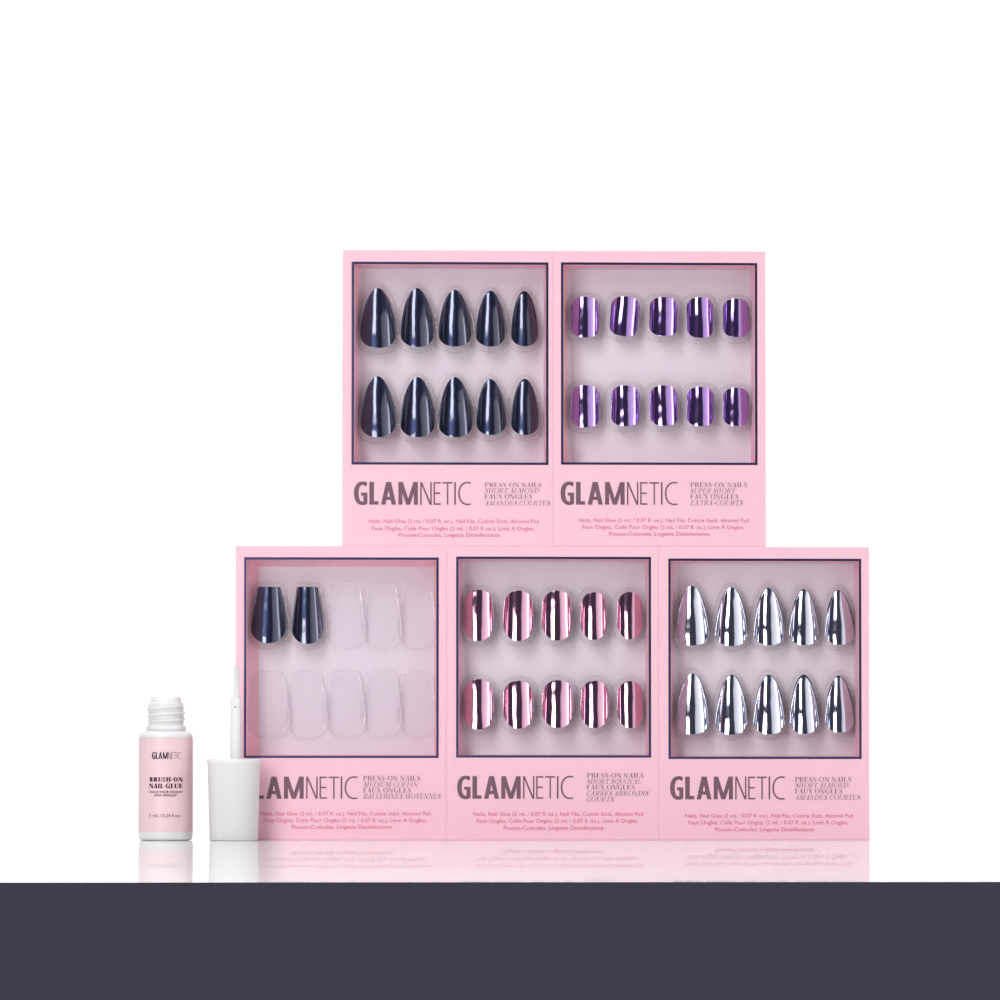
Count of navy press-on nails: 12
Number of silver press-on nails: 10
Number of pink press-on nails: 10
